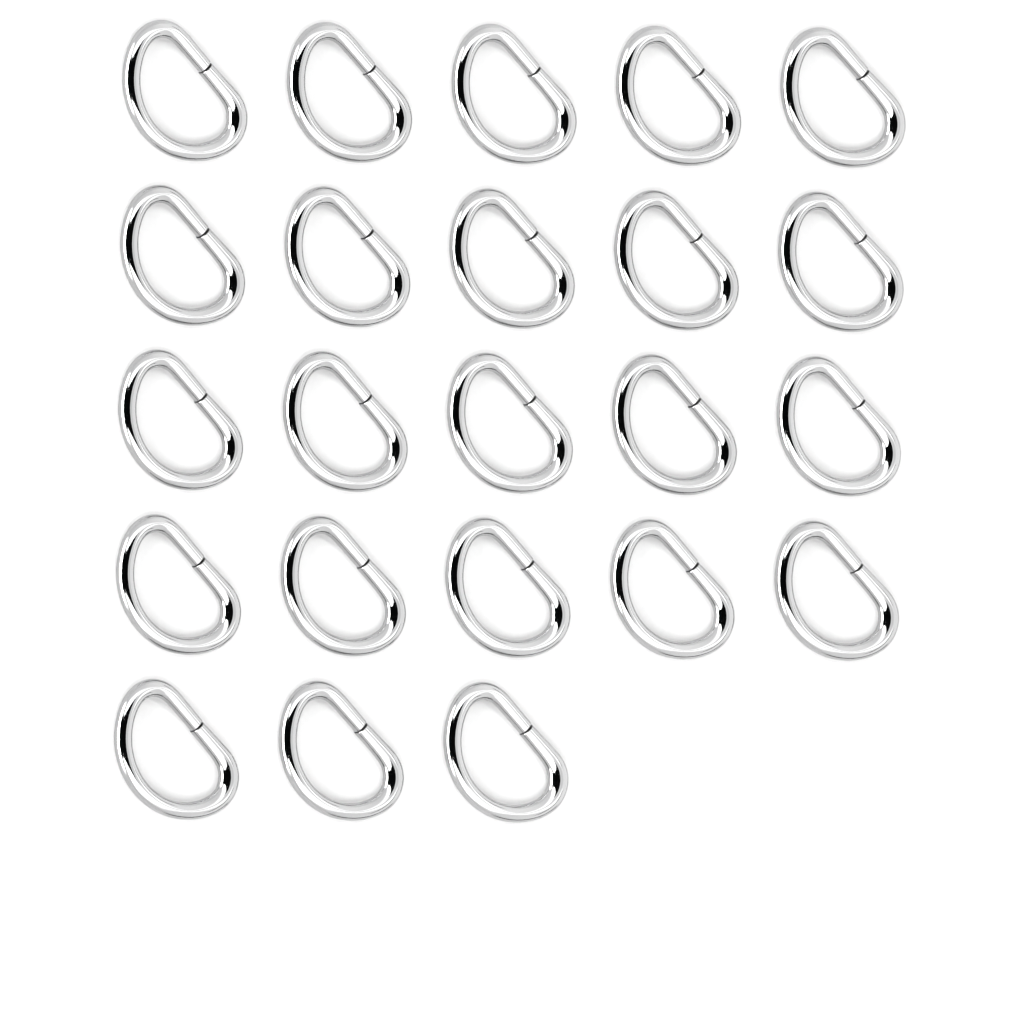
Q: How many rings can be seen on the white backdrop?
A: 23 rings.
